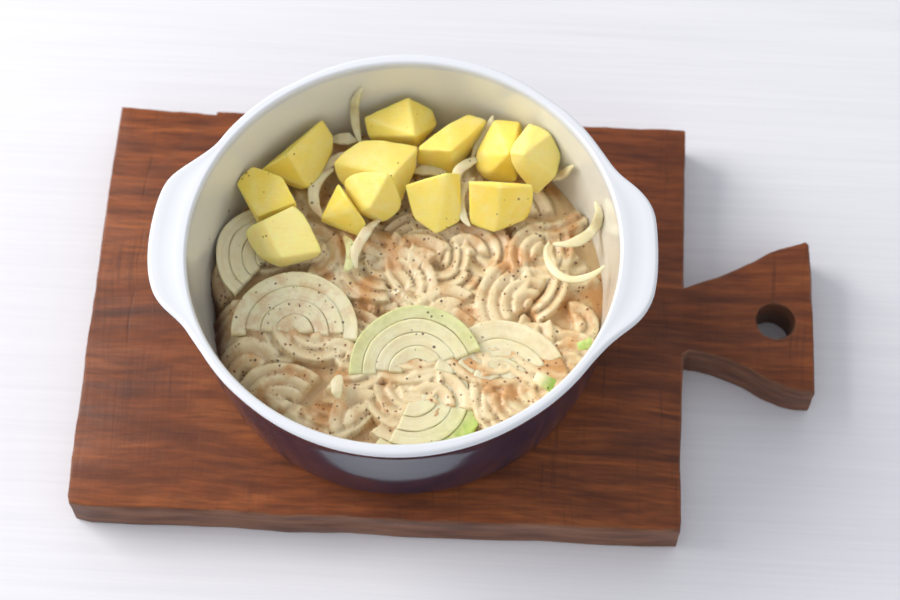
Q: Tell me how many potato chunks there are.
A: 12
